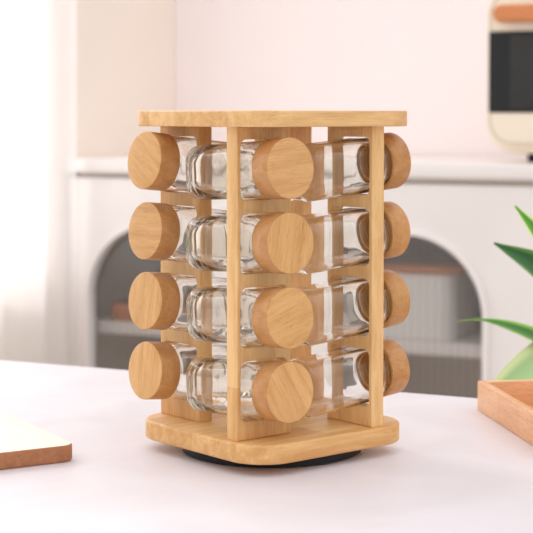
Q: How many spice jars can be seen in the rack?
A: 12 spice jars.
